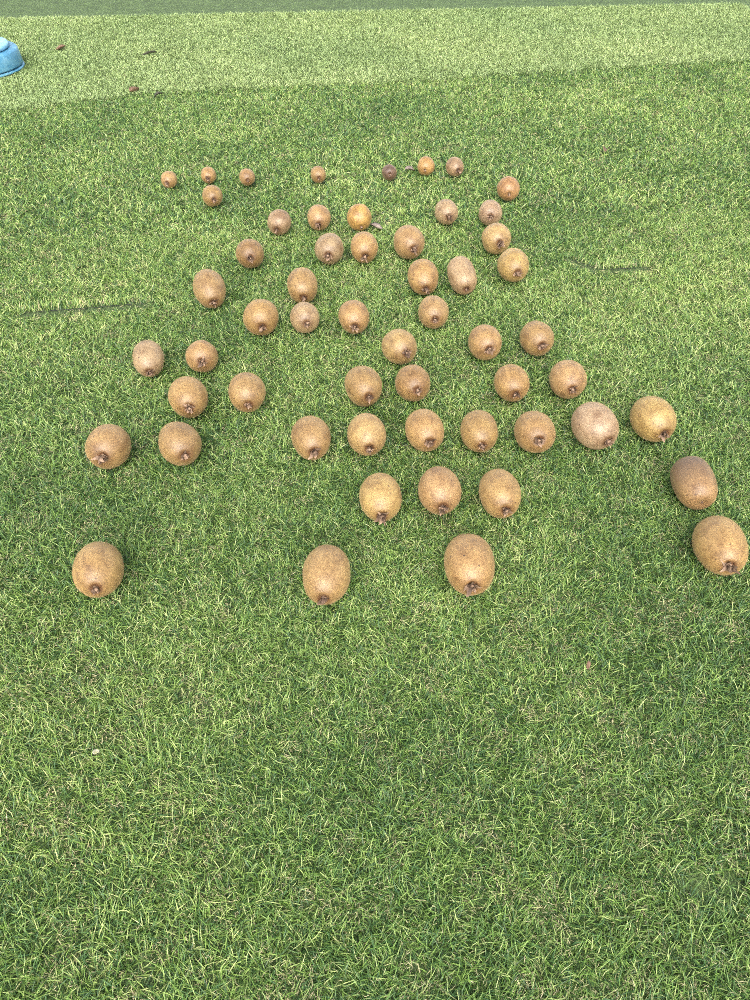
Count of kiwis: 56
